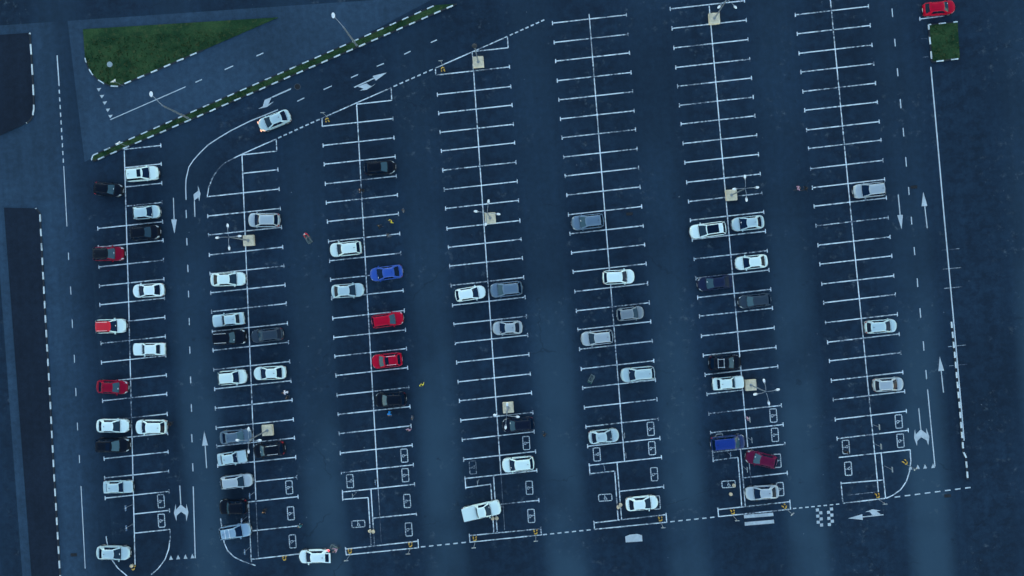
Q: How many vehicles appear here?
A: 63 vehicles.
